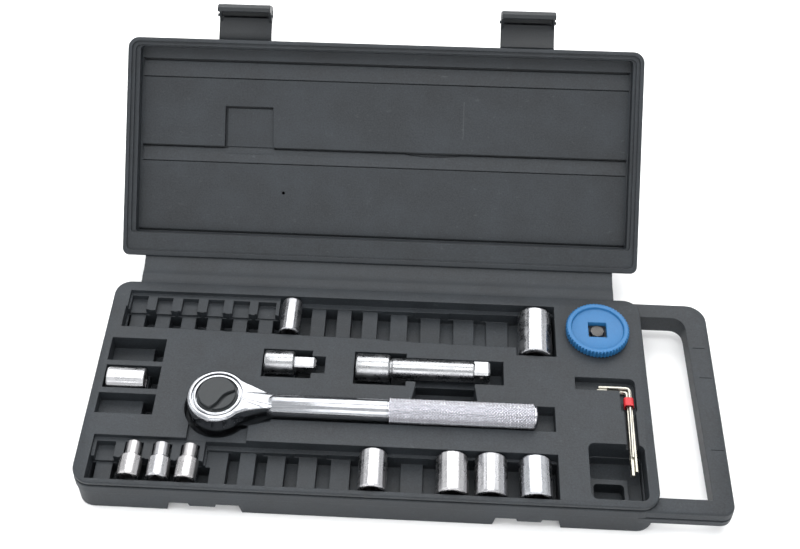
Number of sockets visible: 10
